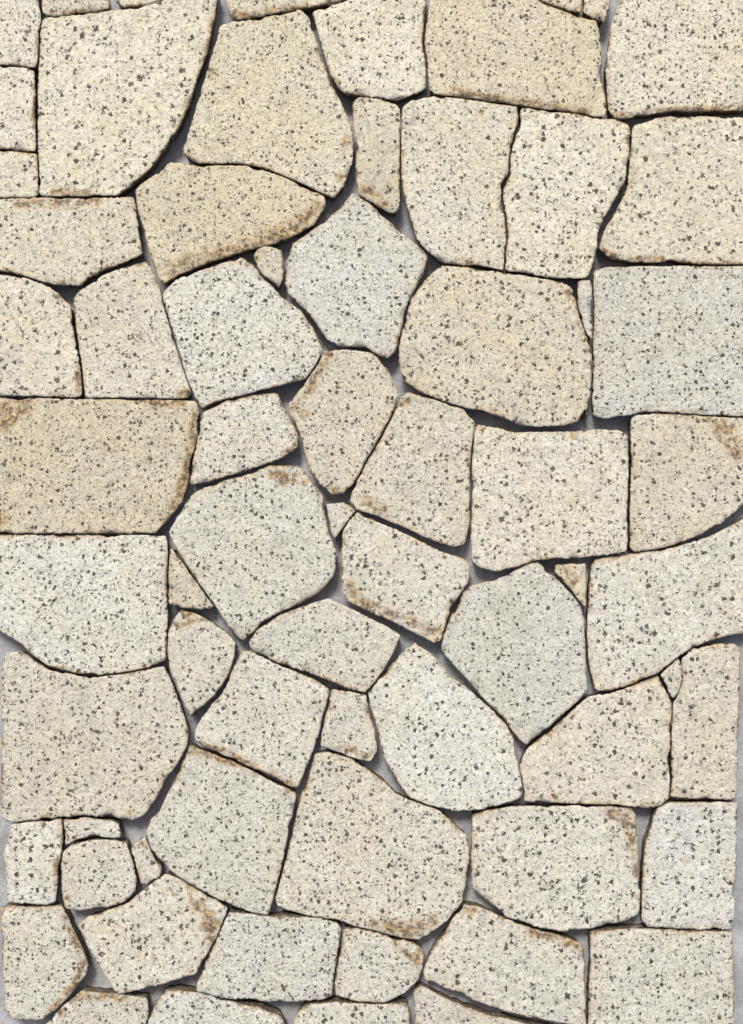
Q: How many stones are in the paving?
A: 68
